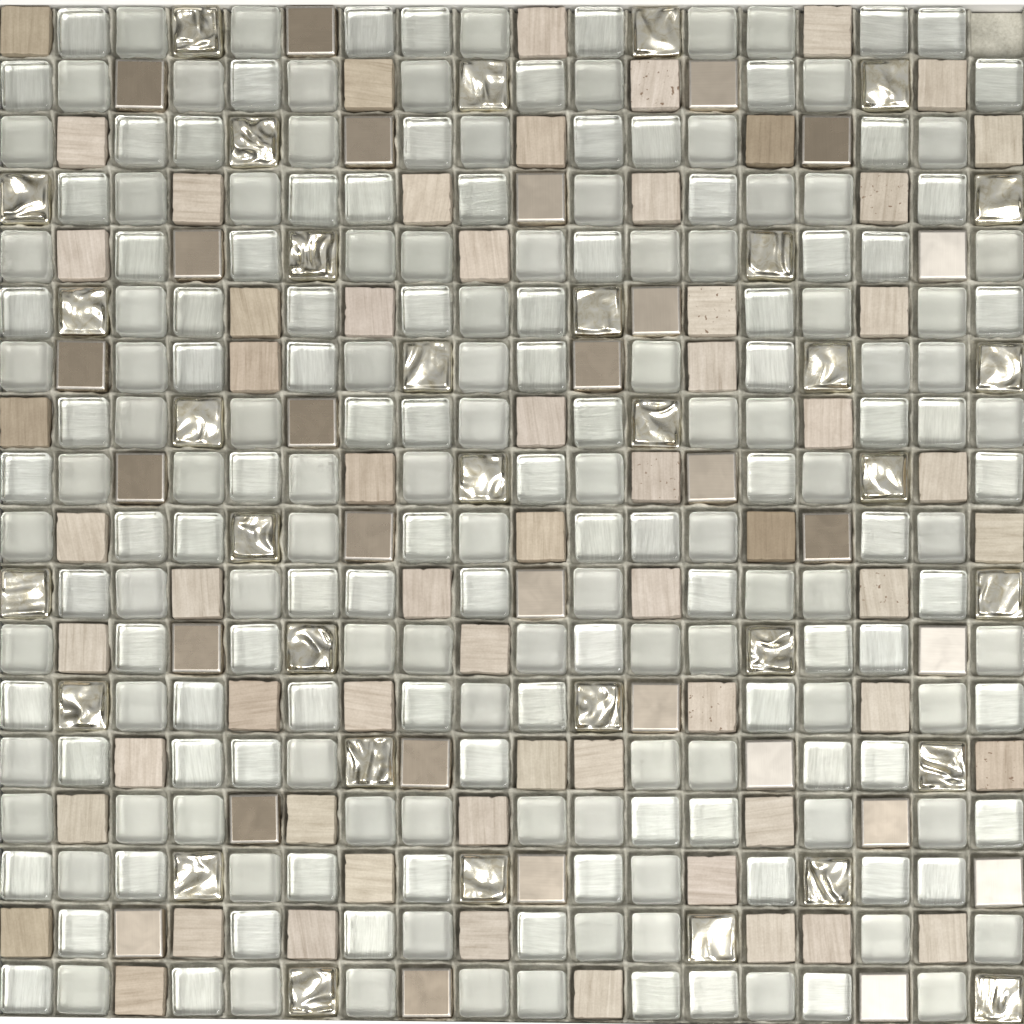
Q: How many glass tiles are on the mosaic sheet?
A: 200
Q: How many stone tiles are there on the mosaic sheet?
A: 61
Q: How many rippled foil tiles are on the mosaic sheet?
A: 33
